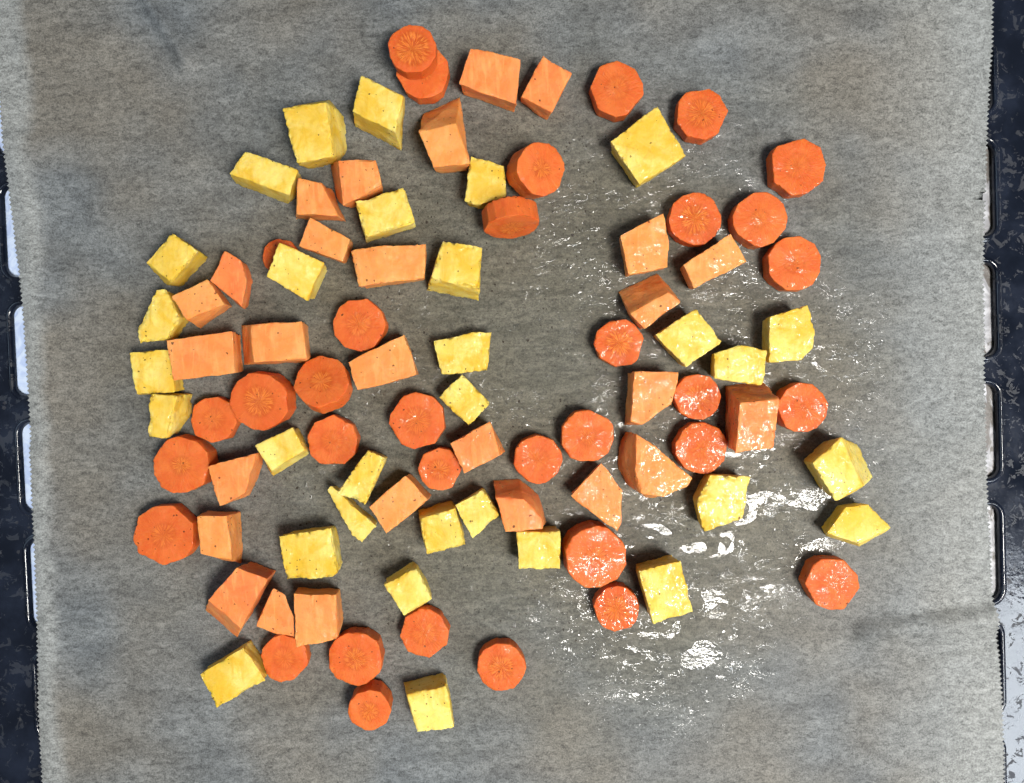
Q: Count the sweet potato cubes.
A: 27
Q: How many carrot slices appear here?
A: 34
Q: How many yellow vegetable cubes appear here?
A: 31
